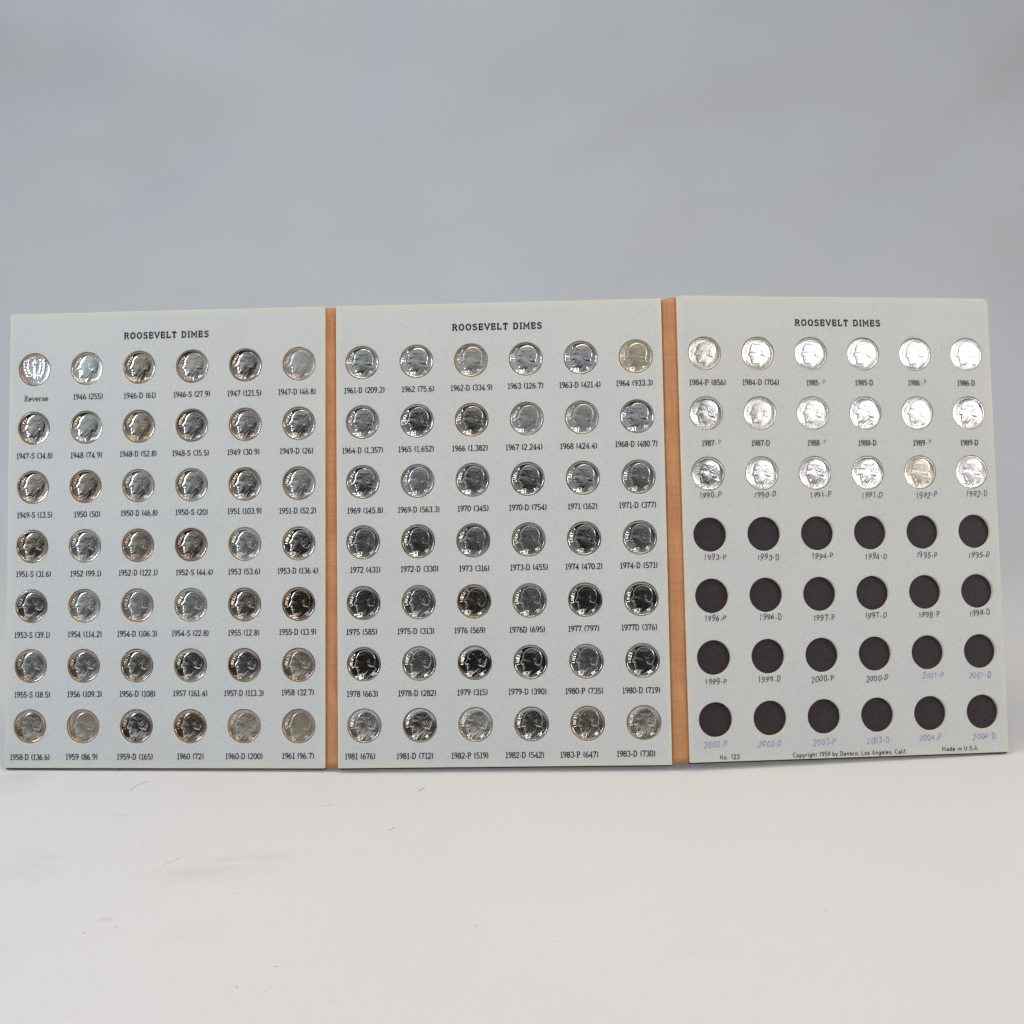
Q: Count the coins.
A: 102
